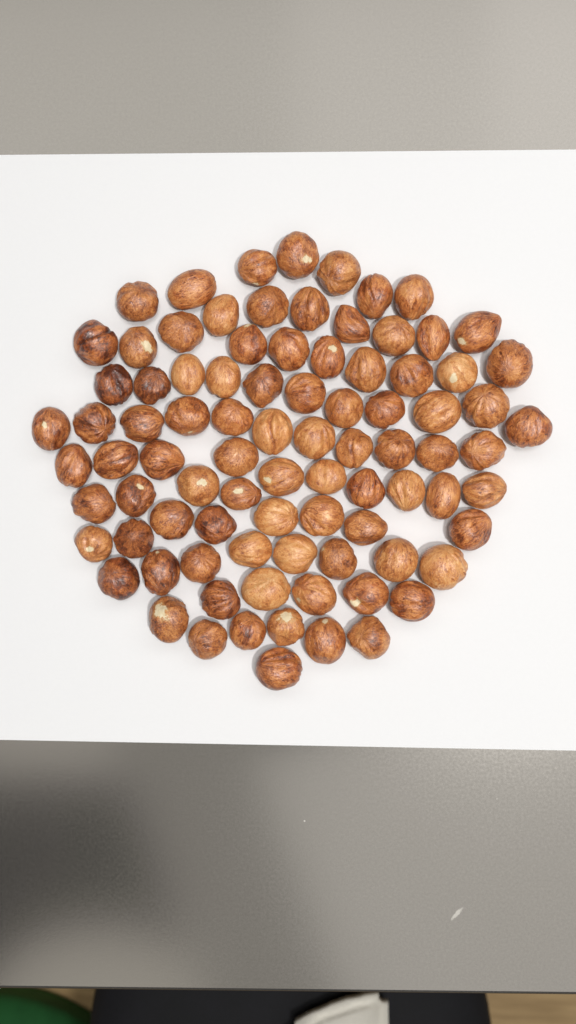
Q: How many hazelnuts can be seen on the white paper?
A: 88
